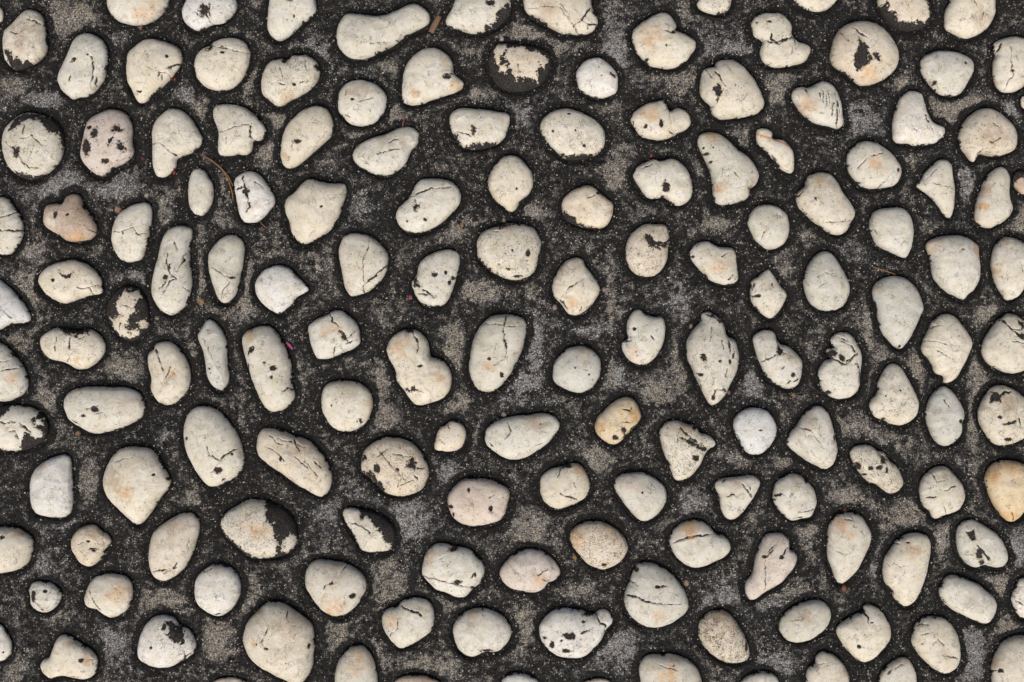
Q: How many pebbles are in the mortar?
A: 156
